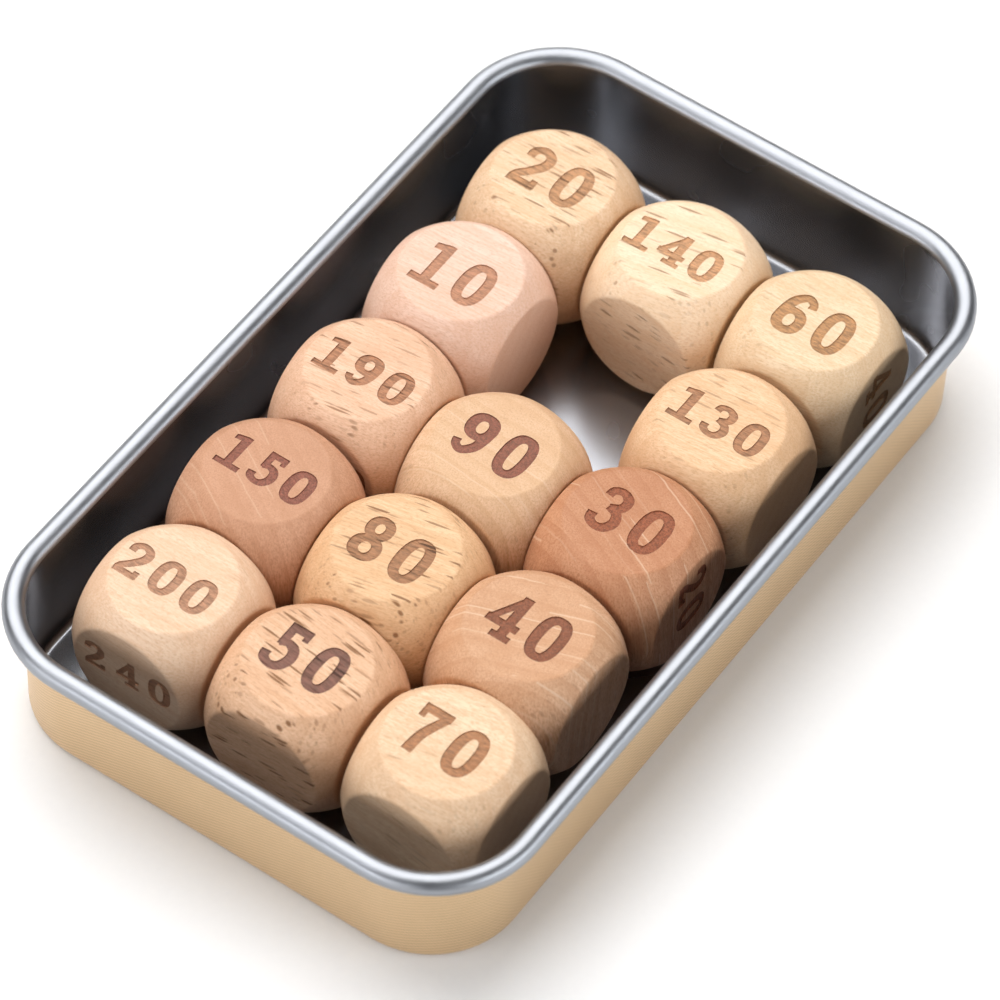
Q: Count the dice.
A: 14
